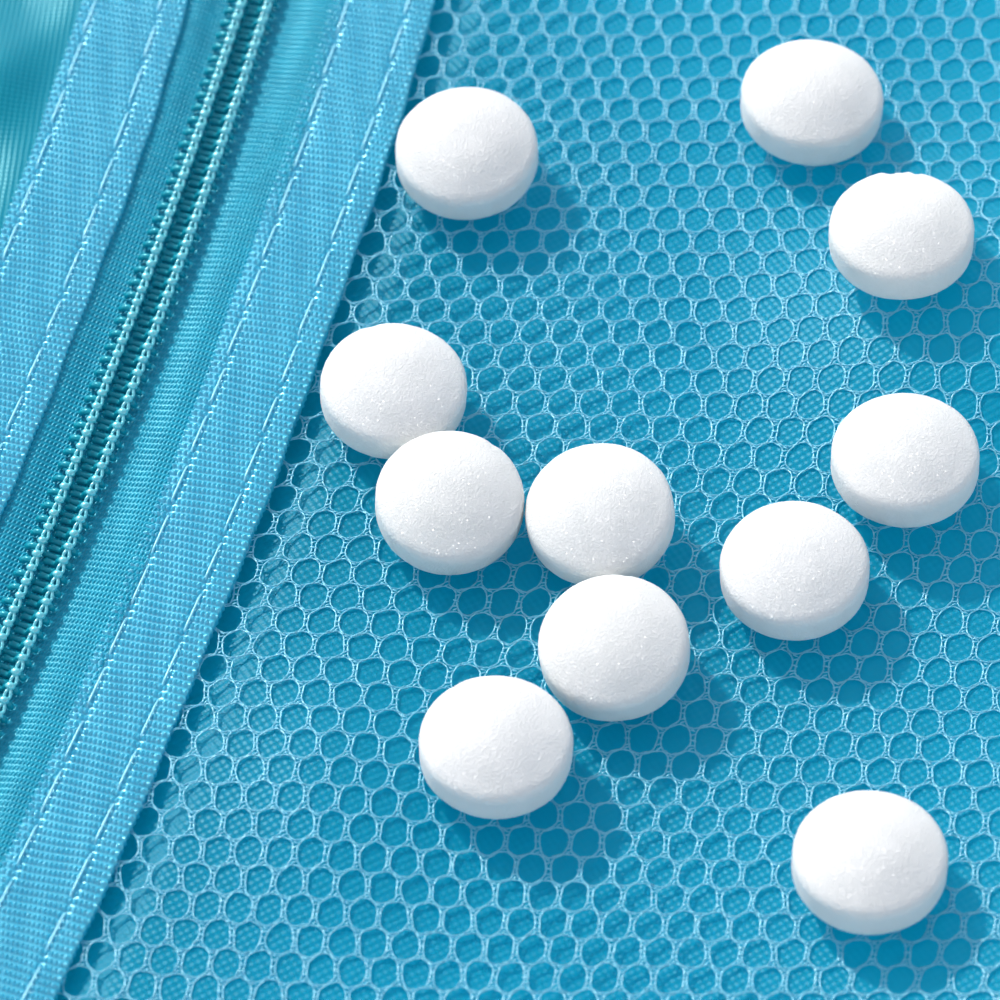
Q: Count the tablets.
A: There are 11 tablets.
